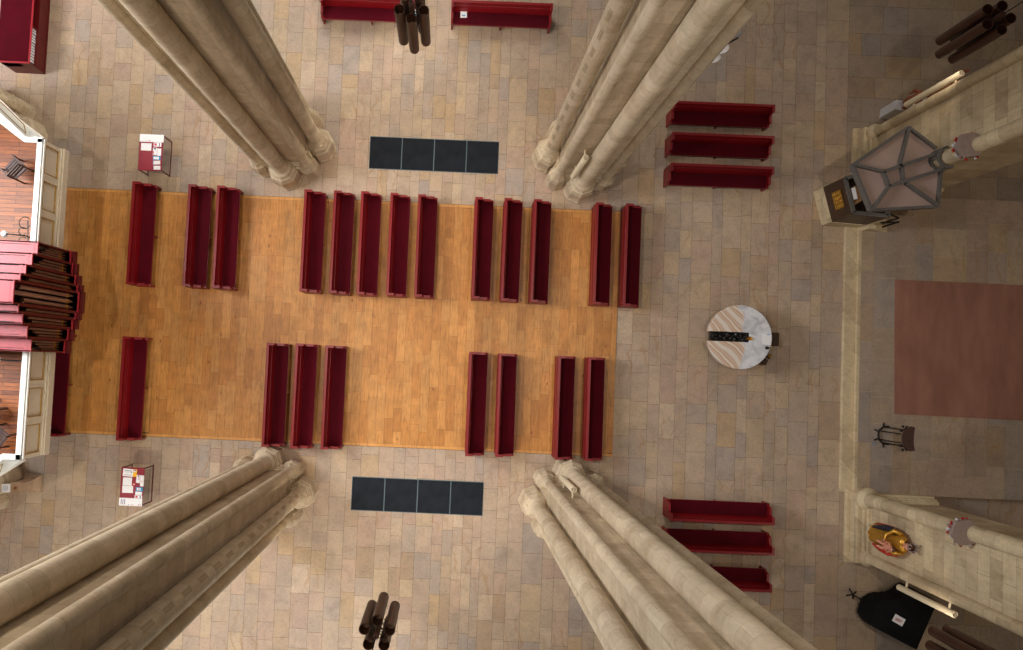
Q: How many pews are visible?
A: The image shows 30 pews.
